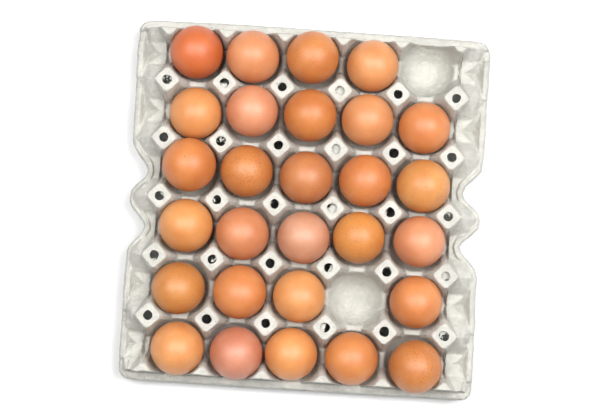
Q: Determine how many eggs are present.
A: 28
